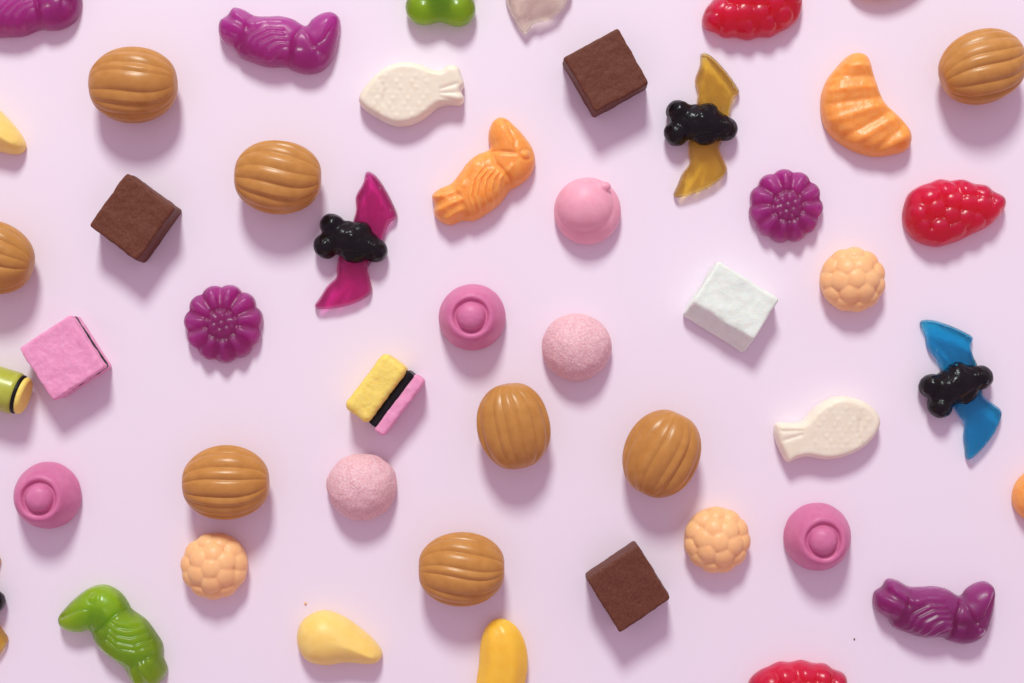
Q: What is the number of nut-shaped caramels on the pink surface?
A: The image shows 8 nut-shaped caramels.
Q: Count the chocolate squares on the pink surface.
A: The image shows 3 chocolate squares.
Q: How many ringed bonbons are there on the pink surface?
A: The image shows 3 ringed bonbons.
